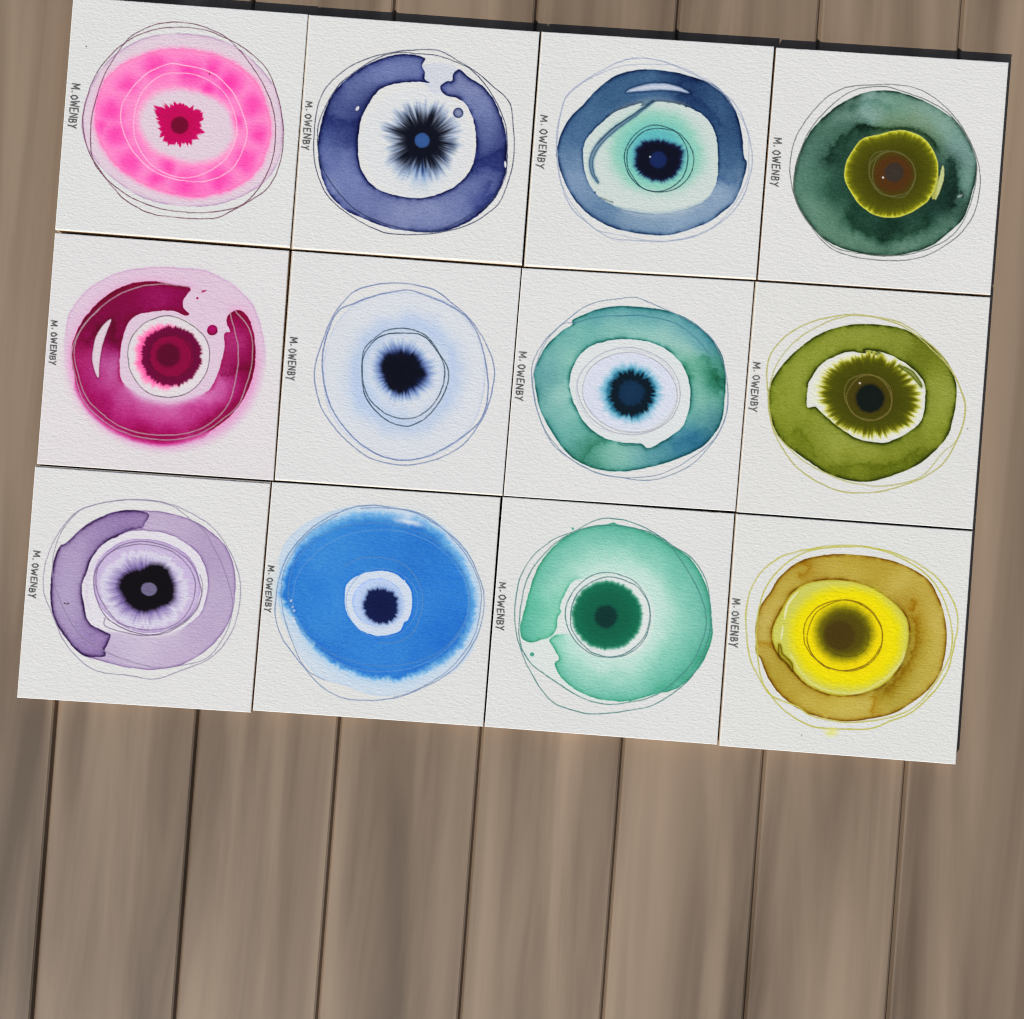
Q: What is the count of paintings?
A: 12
